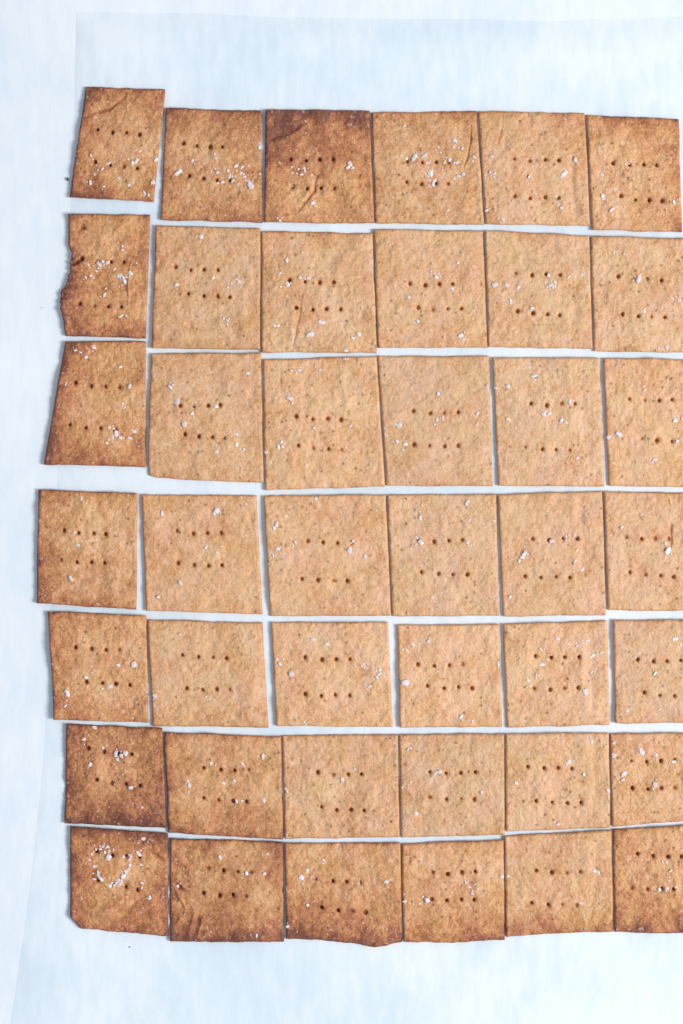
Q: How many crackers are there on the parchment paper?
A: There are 42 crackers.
